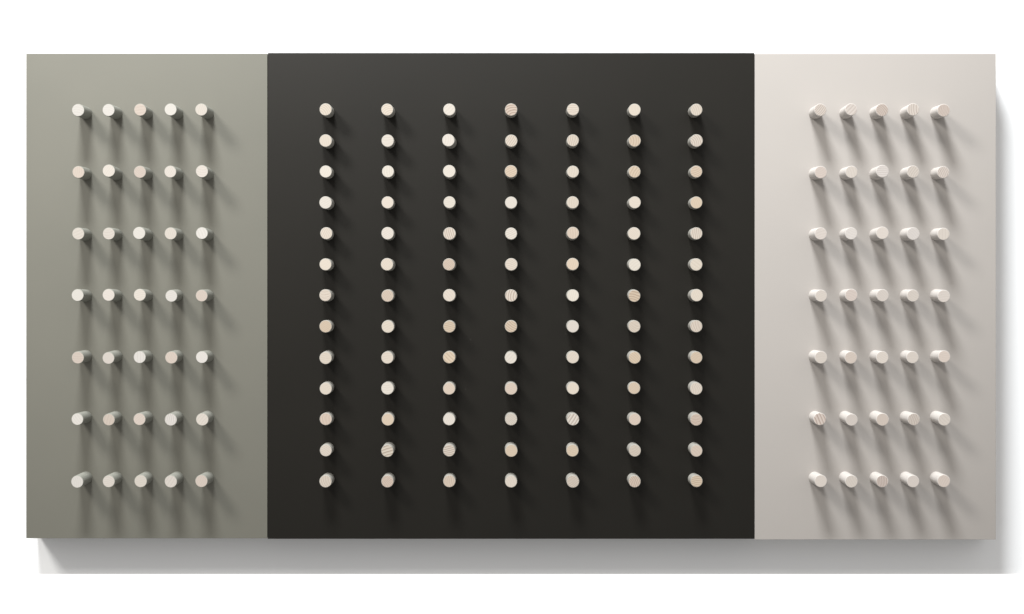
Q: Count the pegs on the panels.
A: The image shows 161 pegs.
